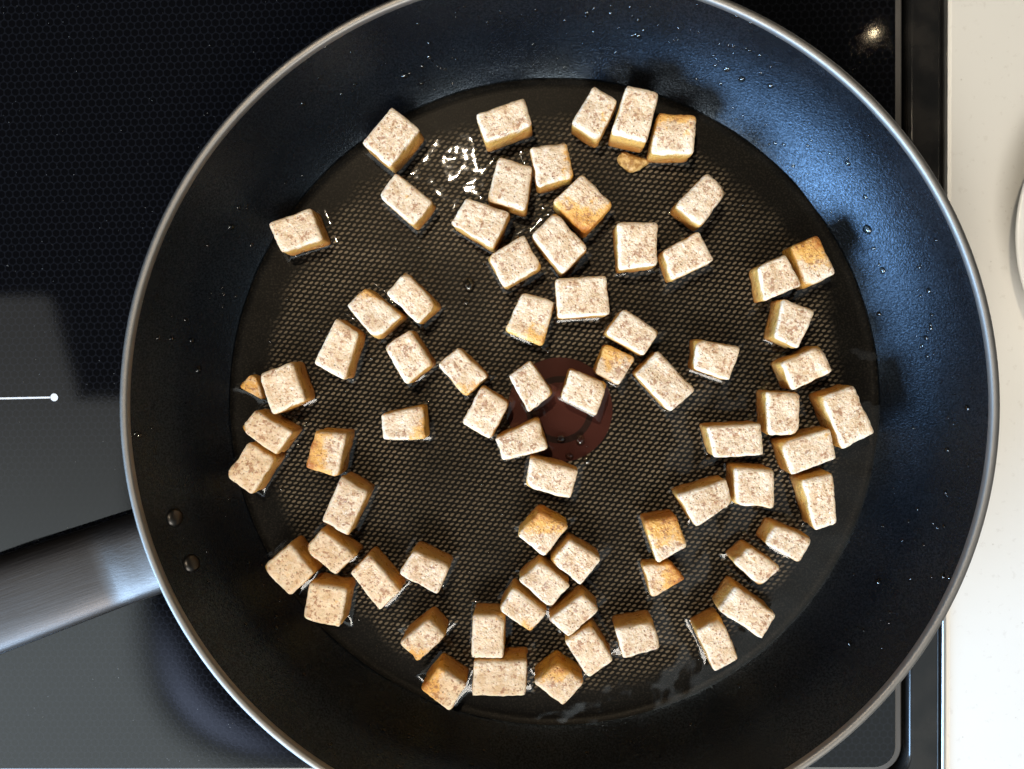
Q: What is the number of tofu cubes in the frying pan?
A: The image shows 73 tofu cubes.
